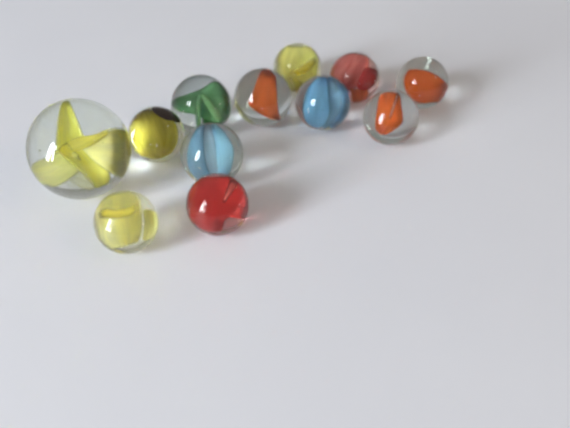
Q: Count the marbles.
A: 12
